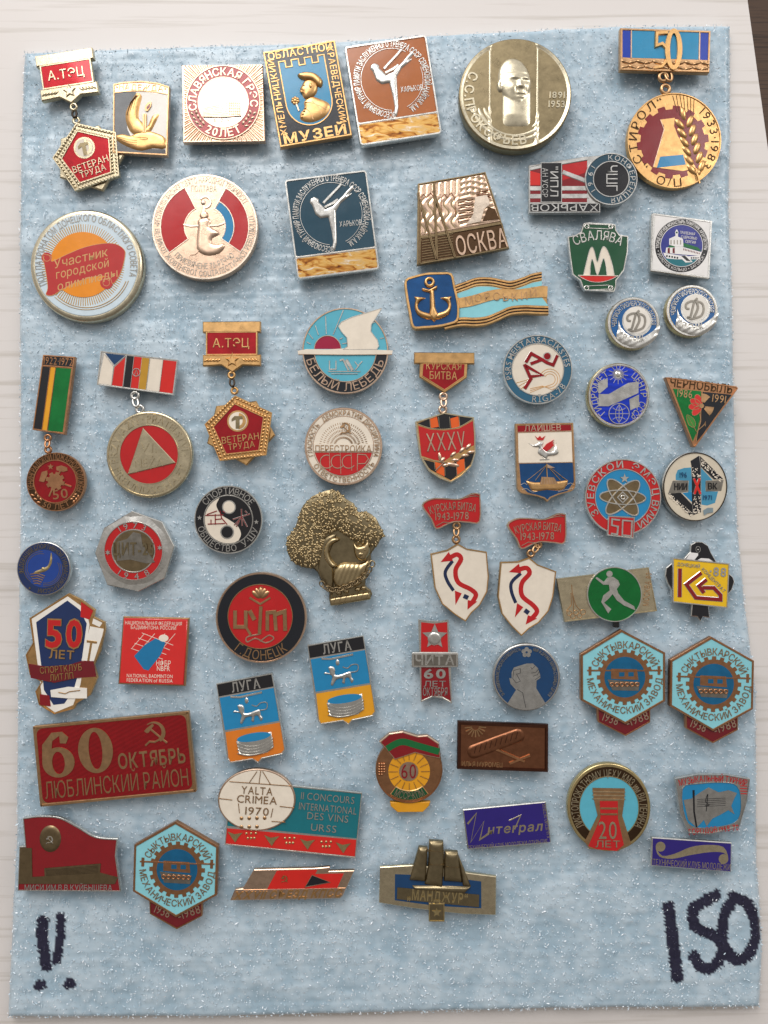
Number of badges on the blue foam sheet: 58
